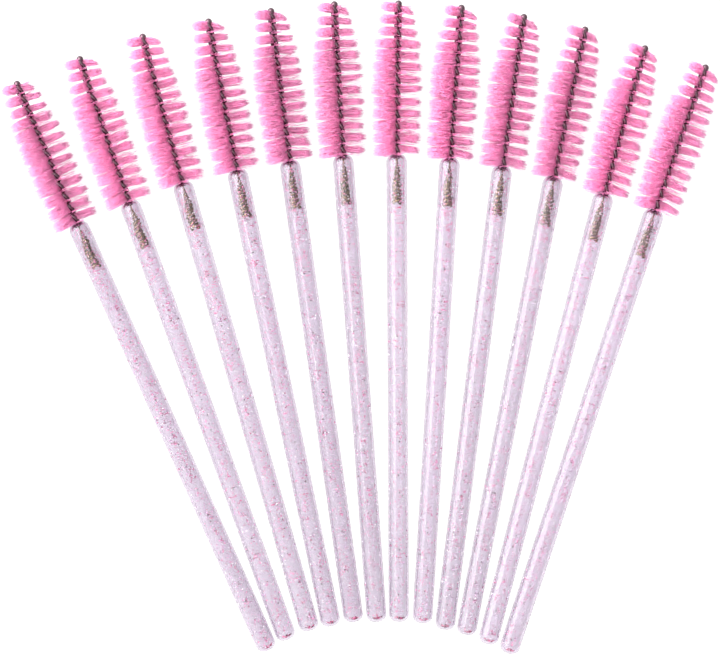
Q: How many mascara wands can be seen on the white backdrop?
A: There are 12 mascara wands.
